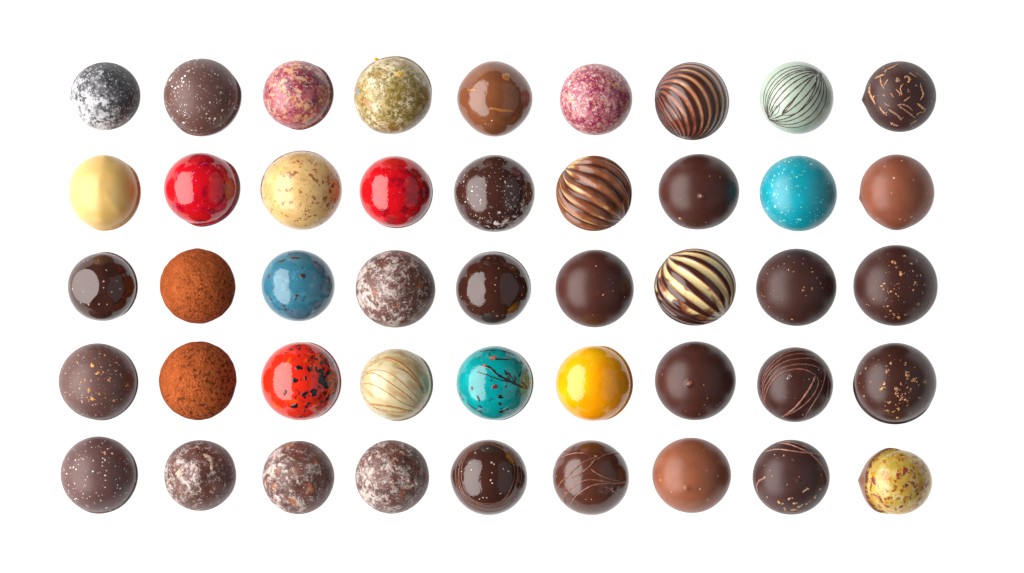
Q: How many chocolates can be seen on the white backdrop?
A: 45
